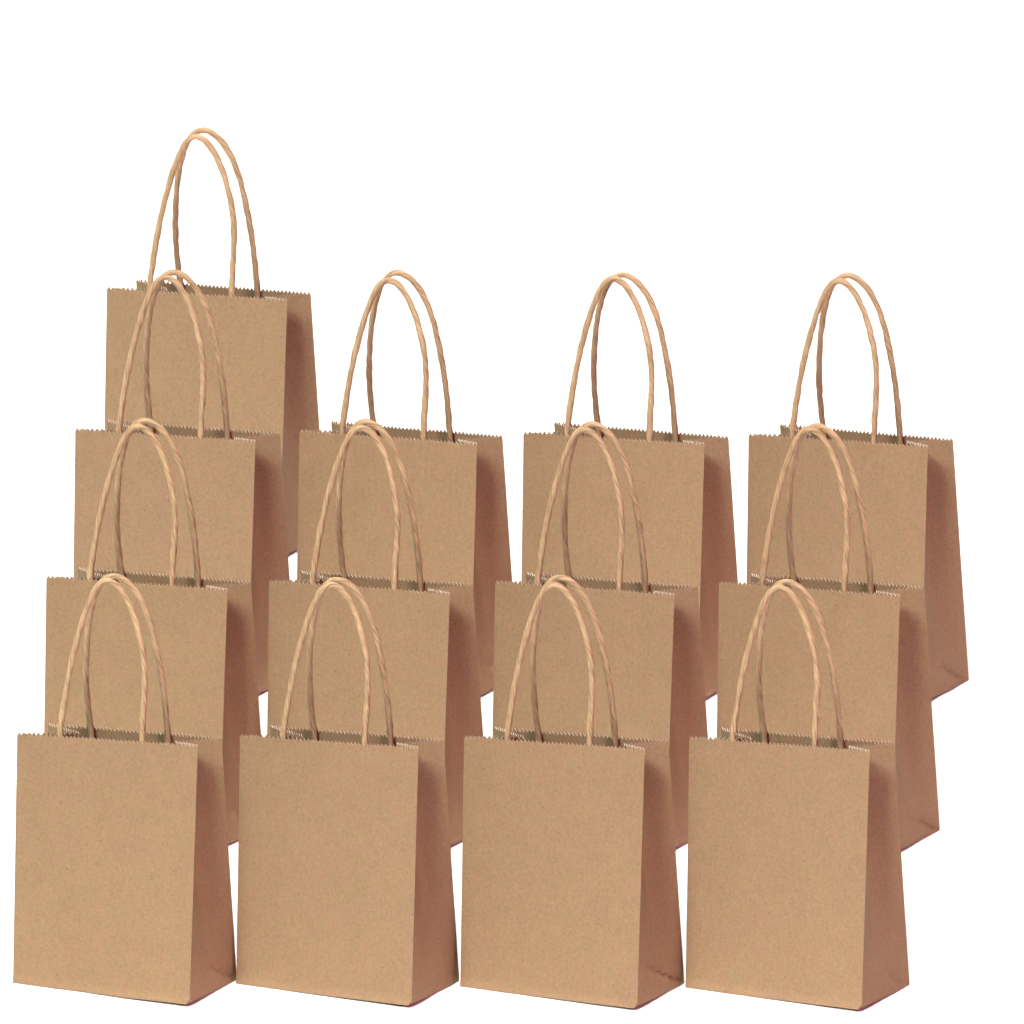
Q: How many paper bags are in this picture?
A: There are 13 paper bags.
